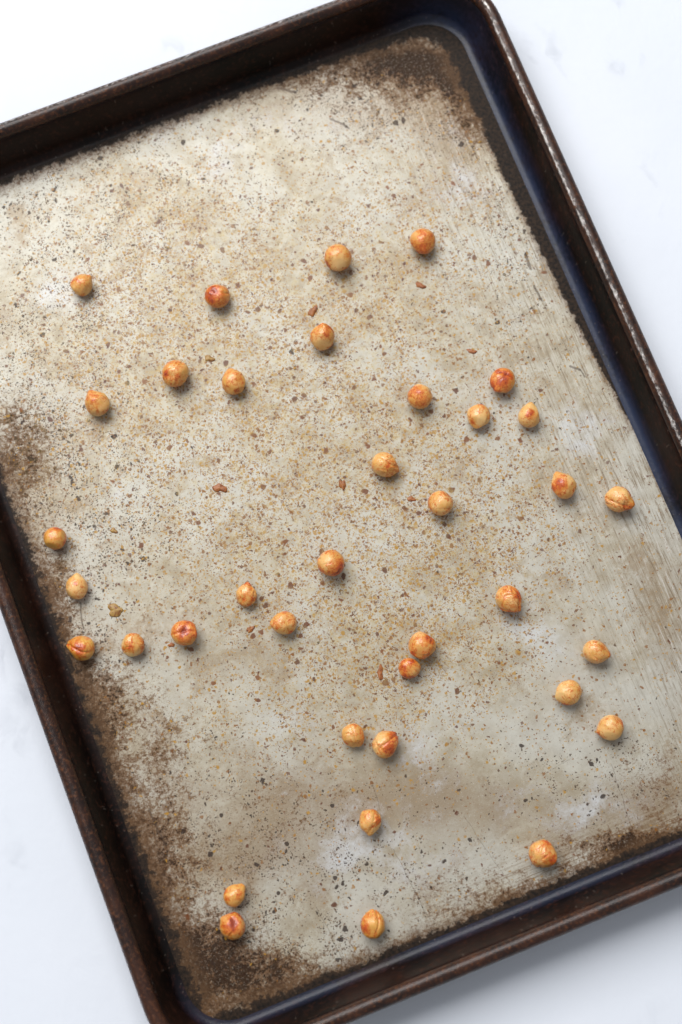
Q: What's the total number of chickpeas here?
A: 37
